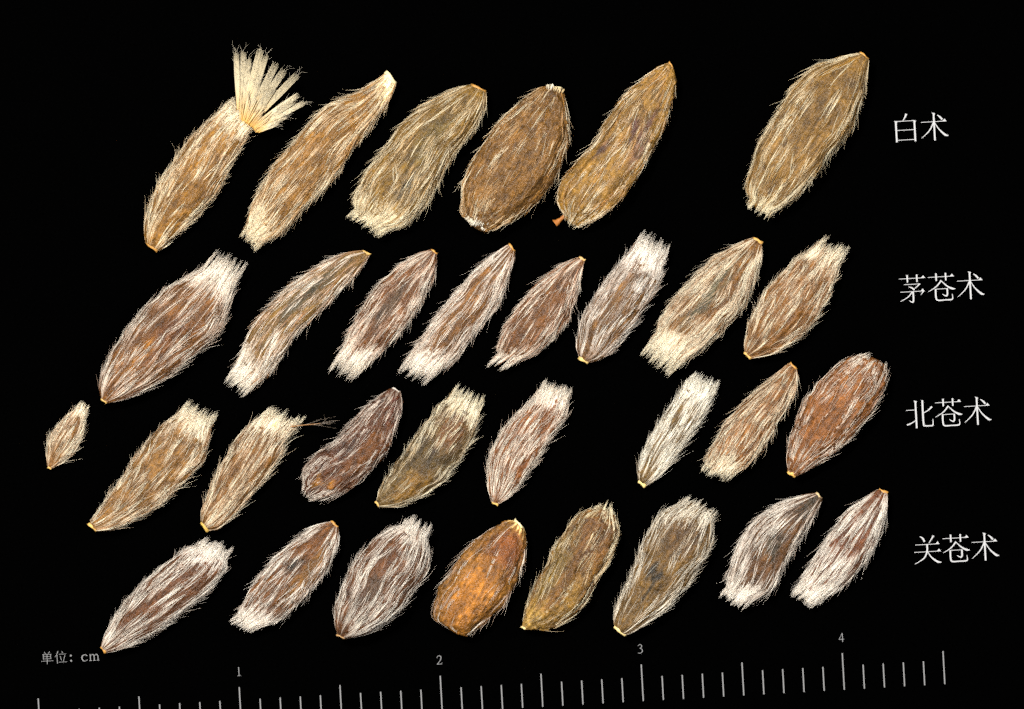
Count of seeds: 31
